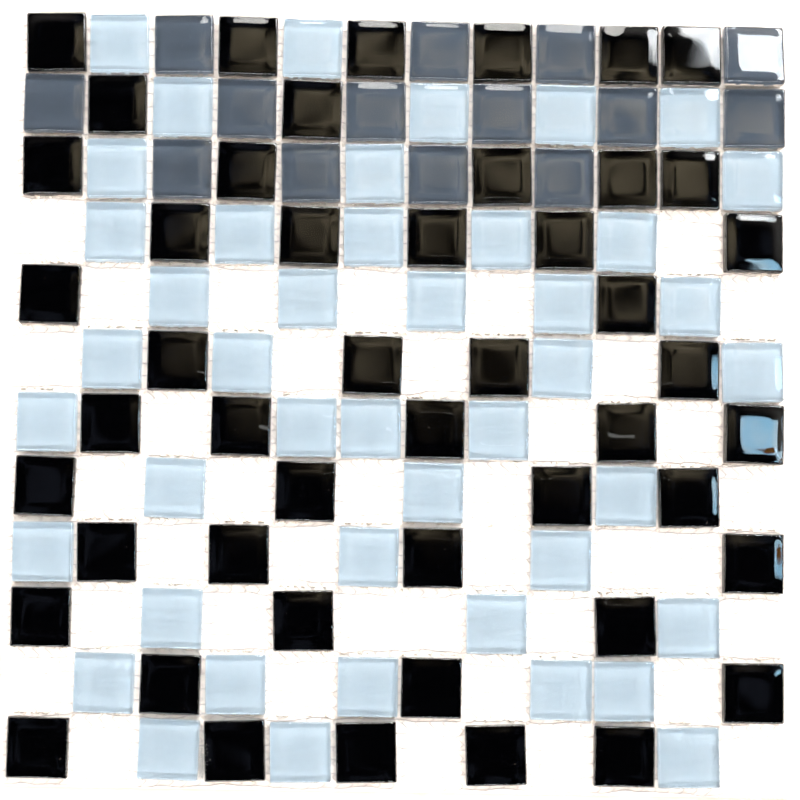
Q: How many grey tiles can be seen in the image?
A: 14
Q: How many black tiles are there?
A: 48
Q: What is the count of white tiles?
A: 44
